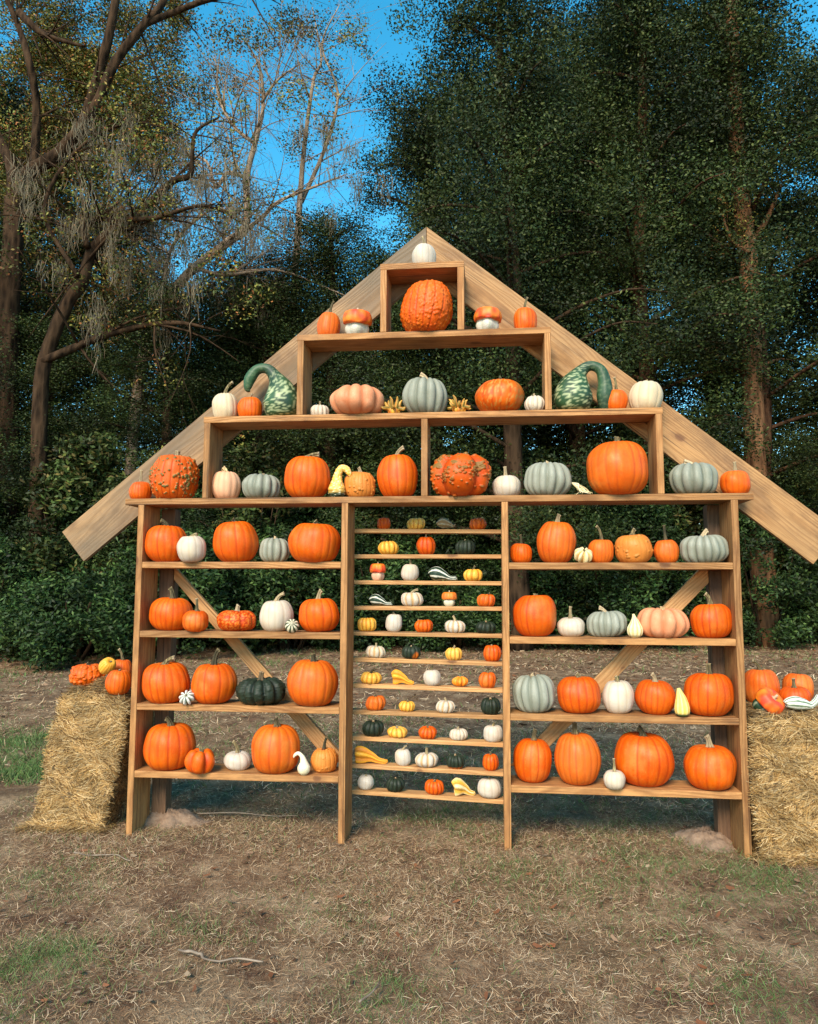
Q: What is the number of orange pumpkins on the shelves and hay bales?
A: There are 59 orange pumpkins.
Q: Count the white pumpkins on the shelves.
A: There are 25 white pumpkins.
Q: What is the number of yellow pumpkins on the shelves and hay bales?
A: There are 9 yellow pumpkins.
